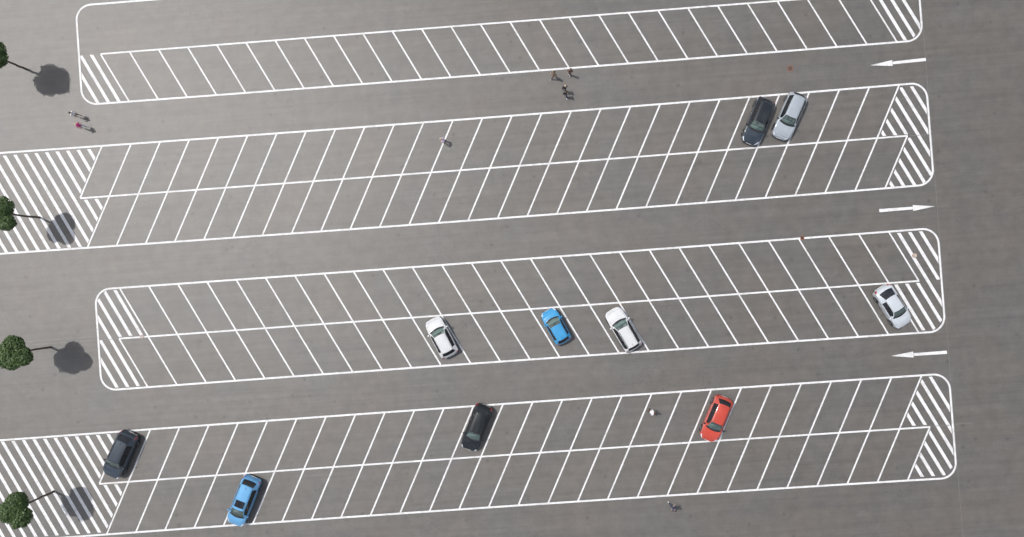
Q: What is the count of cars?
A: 10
